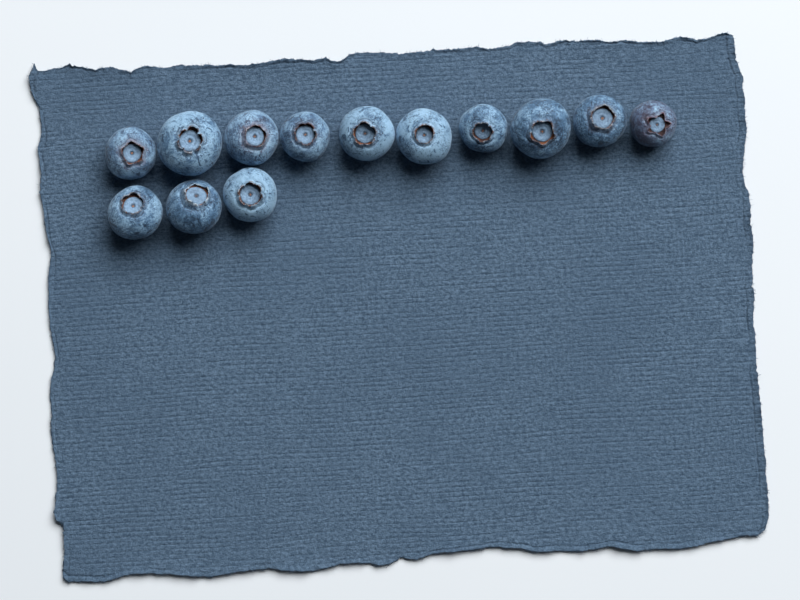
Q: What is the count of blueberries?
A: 13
